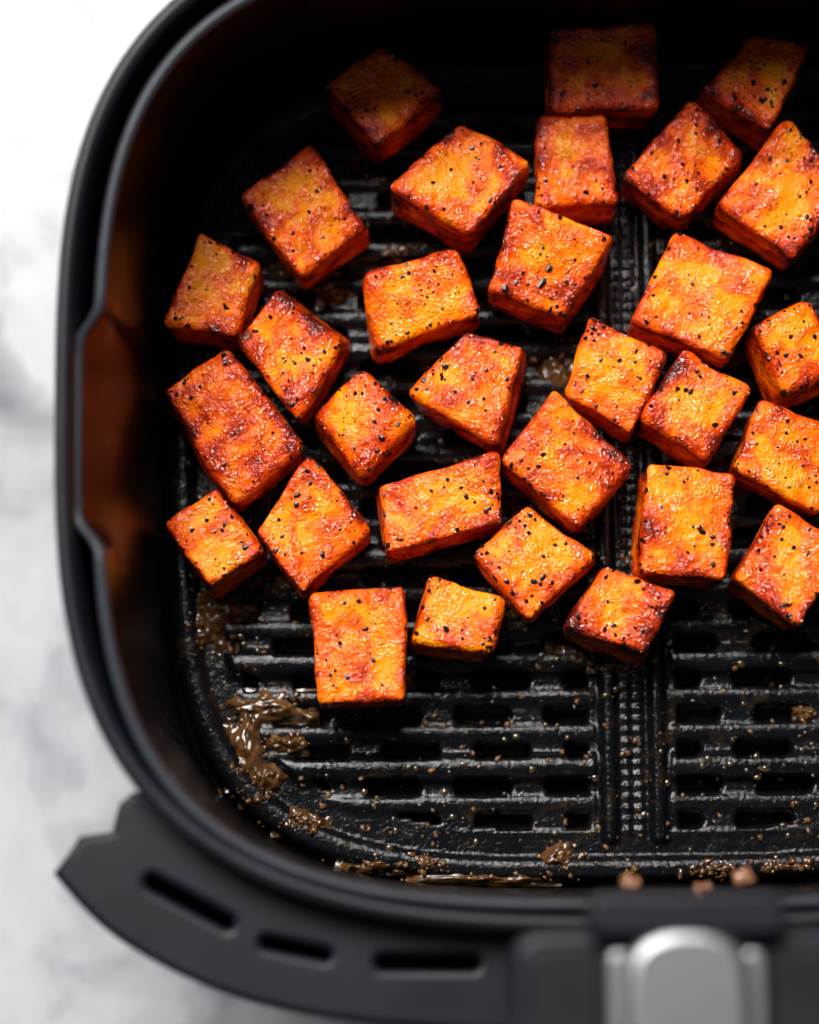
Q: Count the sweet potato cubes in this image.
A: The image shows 30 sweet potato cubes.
